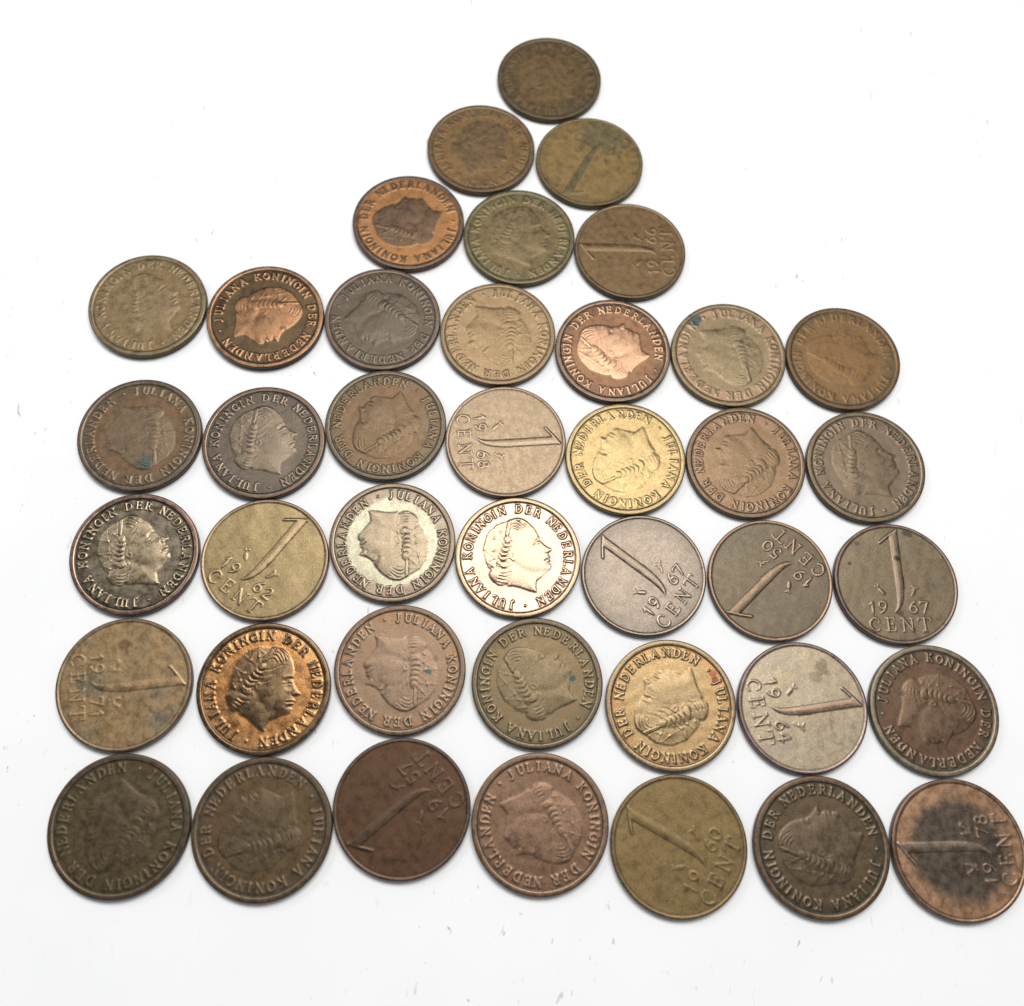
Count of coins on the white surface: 41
